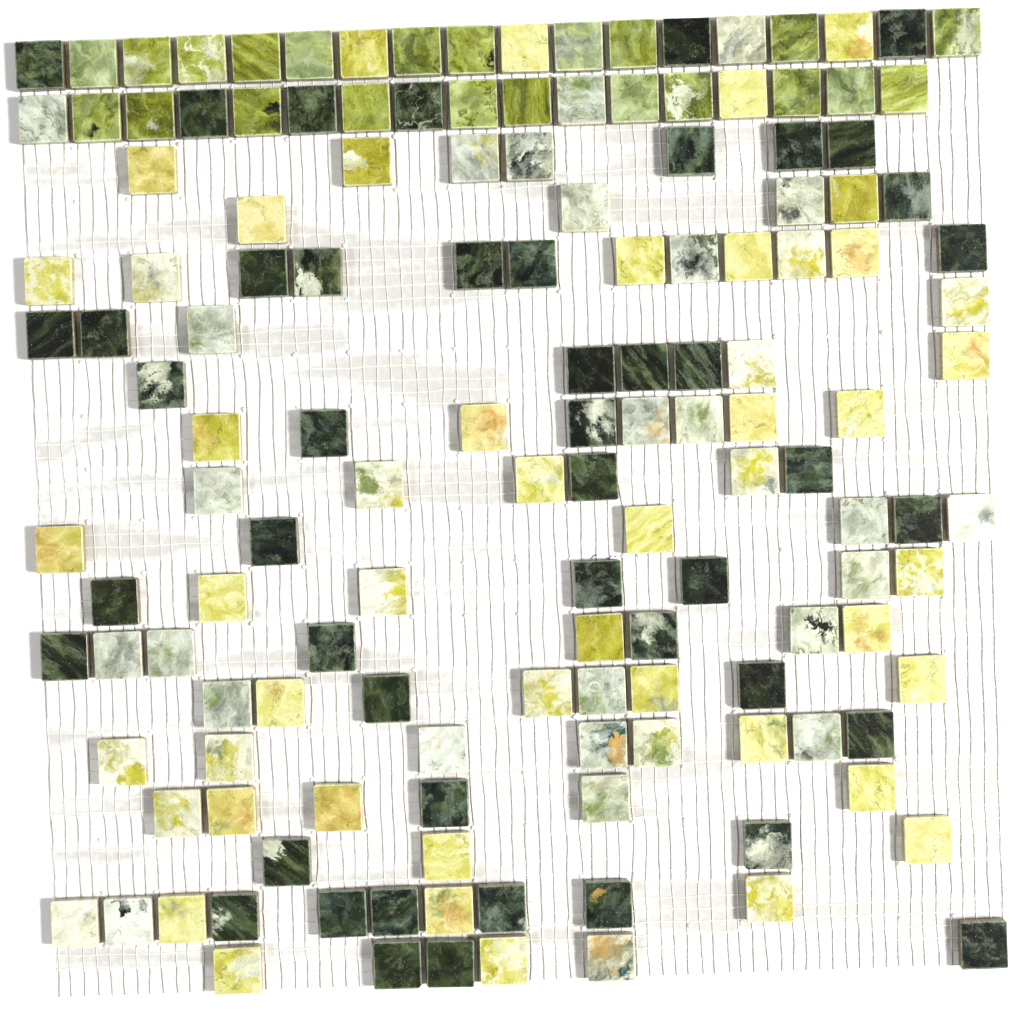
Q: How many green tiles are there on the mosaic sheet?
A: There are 22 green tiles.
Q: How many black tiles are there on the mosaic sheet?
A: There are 47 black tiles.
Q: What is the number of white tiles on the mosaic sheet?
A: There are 40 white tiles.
